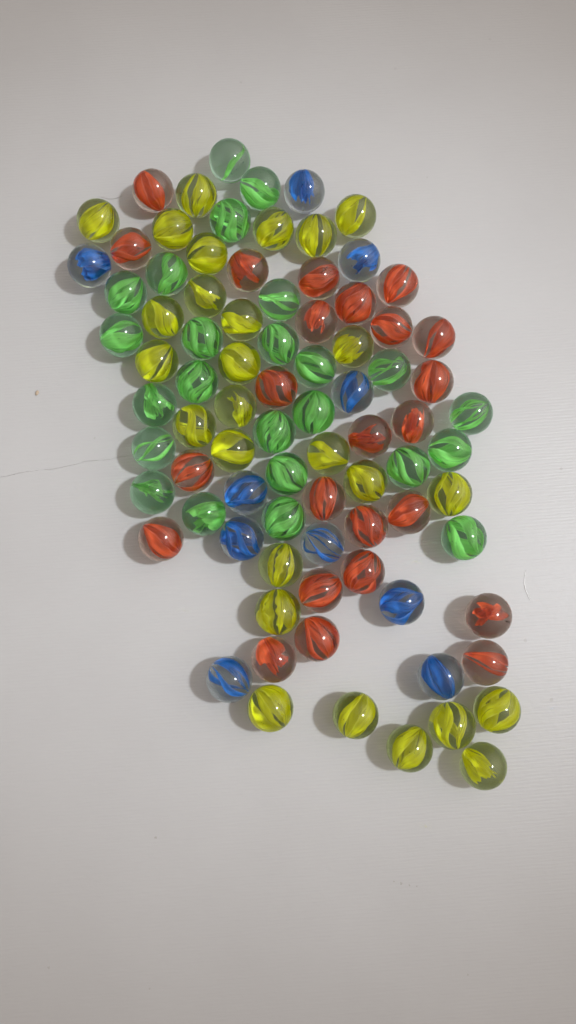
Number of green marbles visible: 24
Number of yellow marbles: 27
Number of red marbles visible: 24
